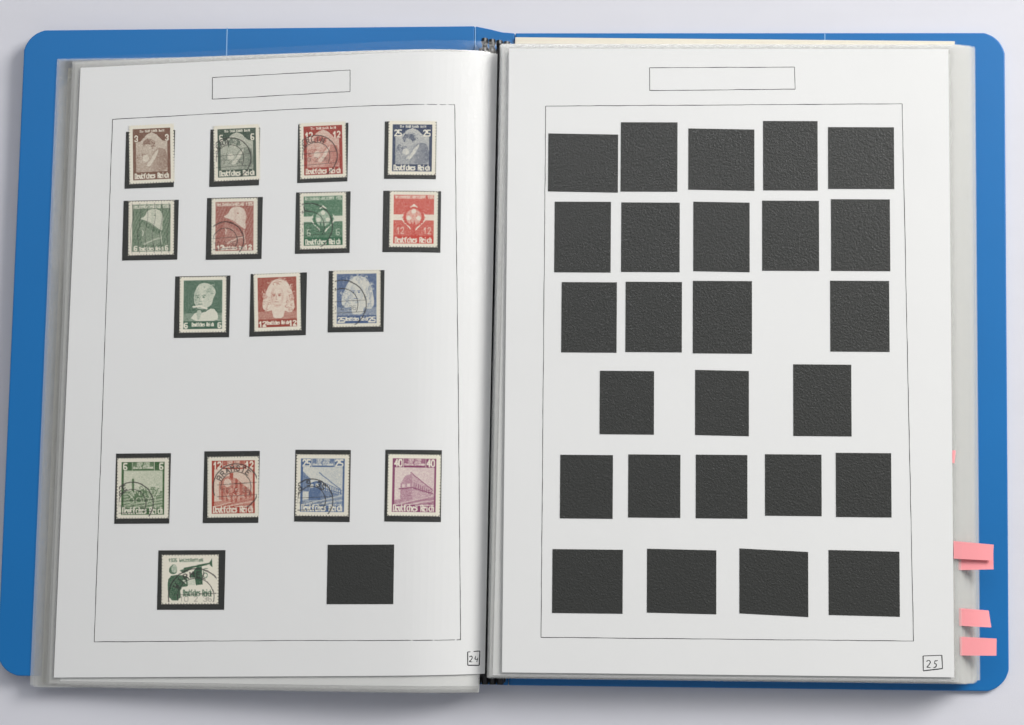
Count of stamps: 16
